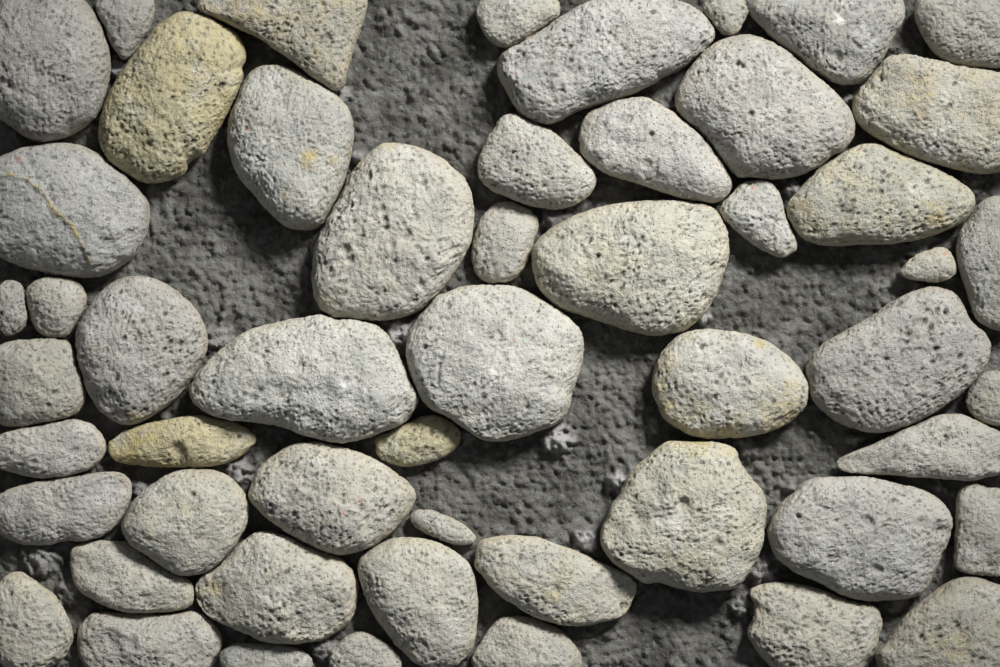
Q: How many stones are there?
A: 53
